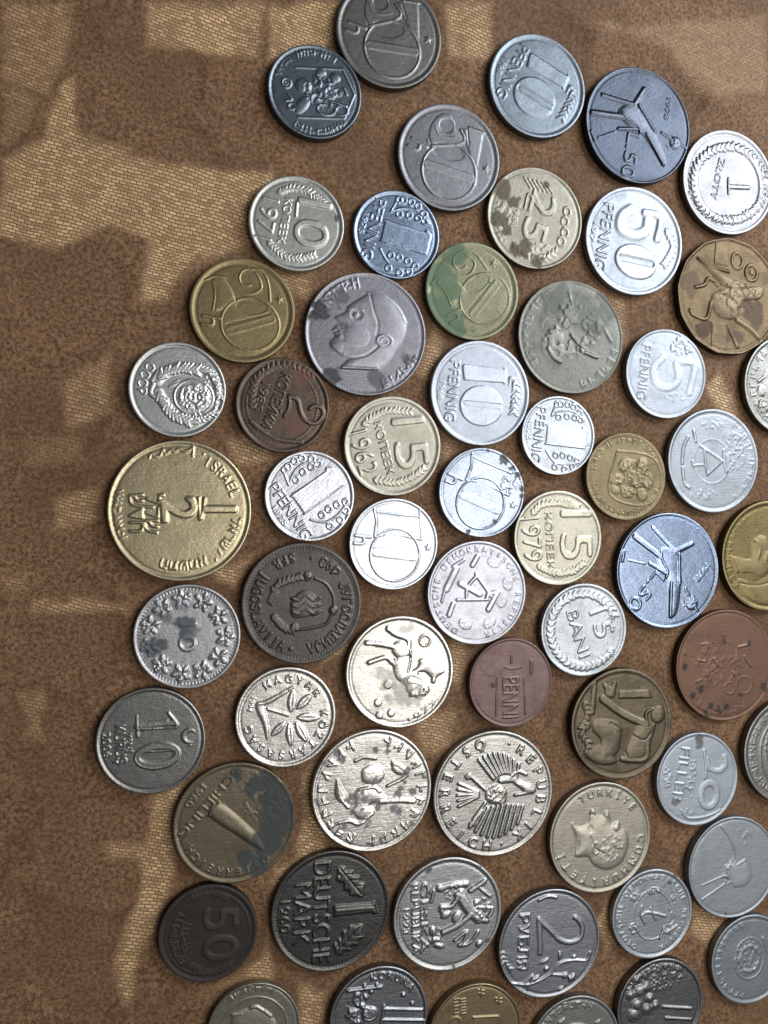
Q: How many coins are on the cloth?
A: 59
